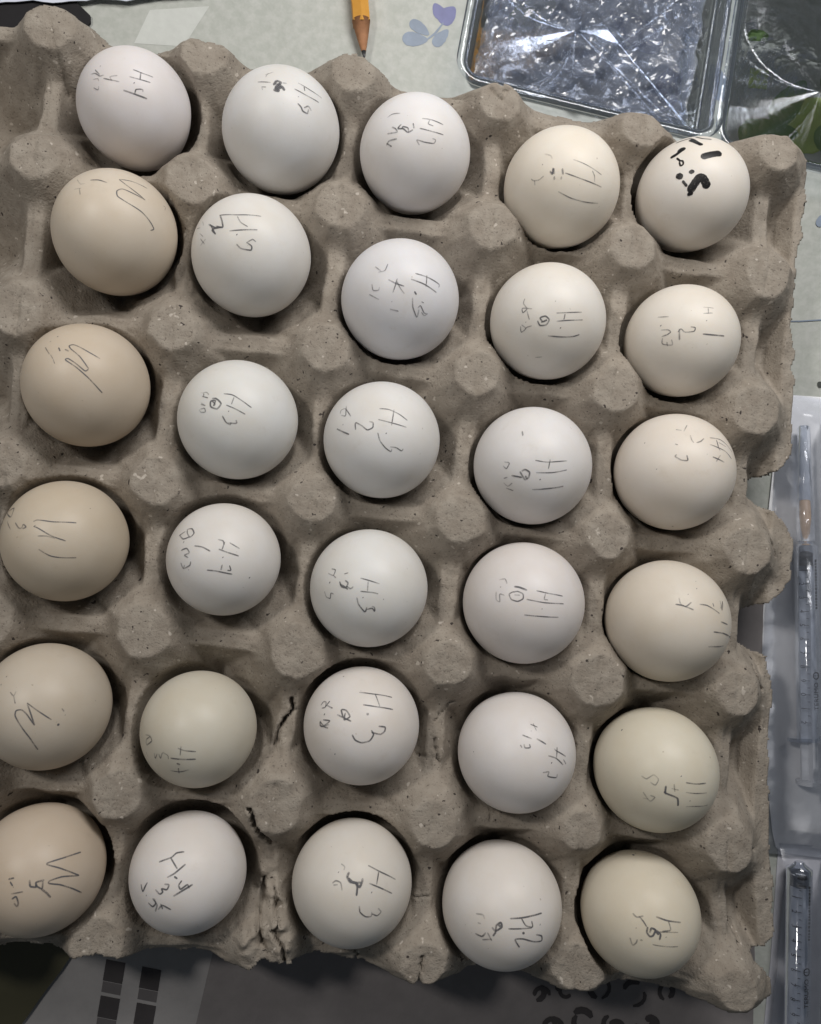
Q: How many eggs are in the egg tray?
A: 30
